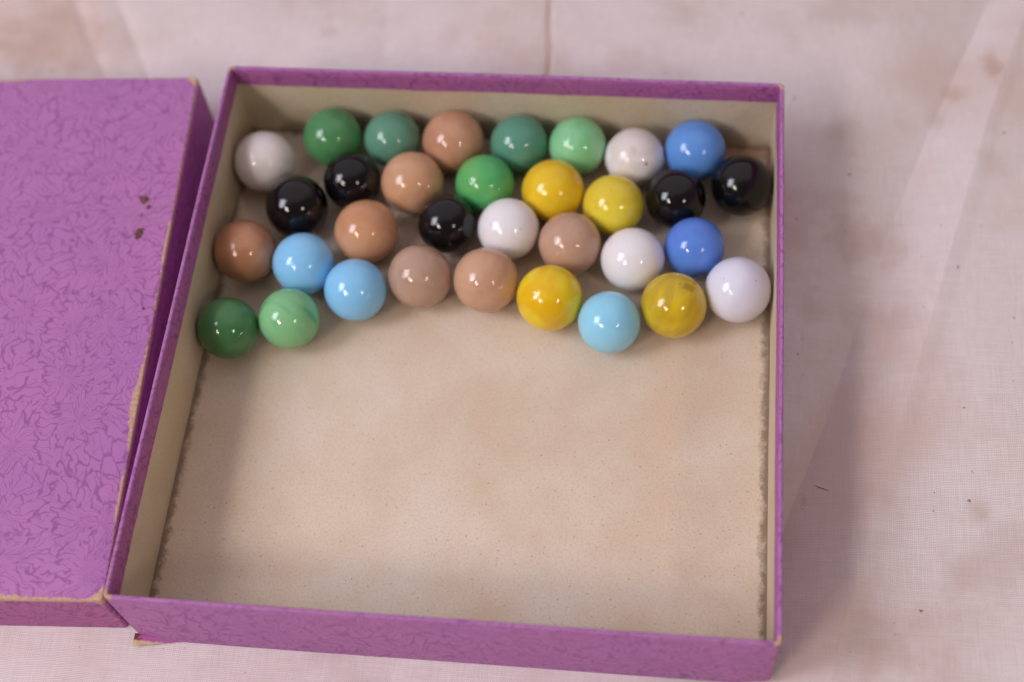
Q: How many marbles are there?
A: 33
